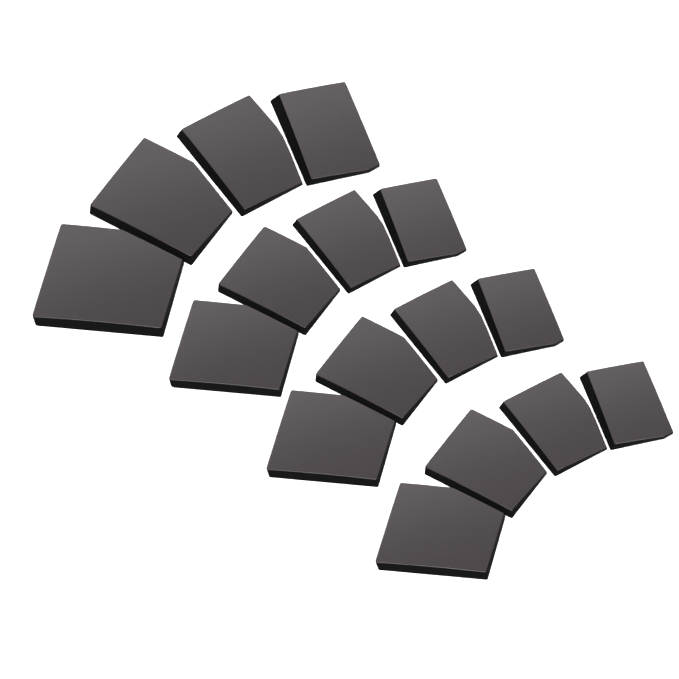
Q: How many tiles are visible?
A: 16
